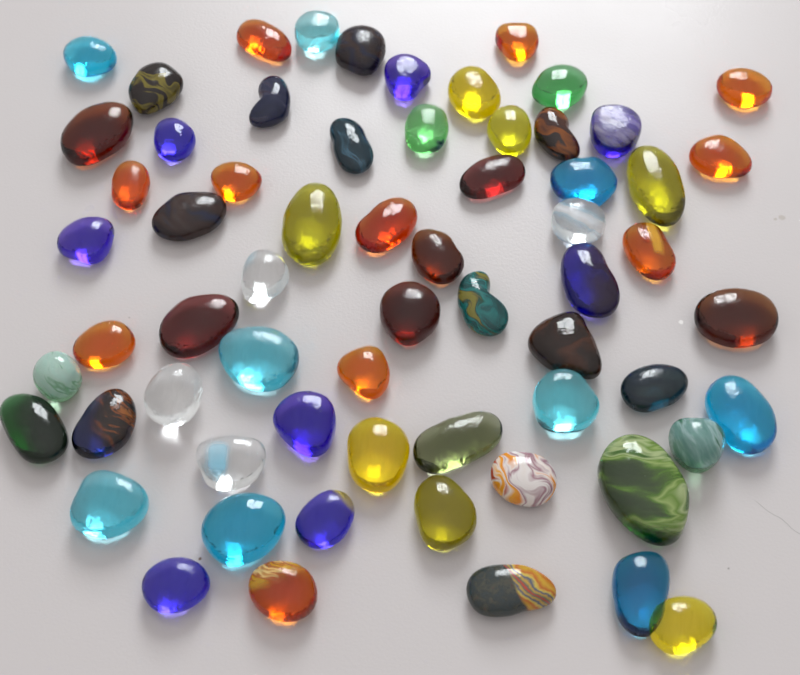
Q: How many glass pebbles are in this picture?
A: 64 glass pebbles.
